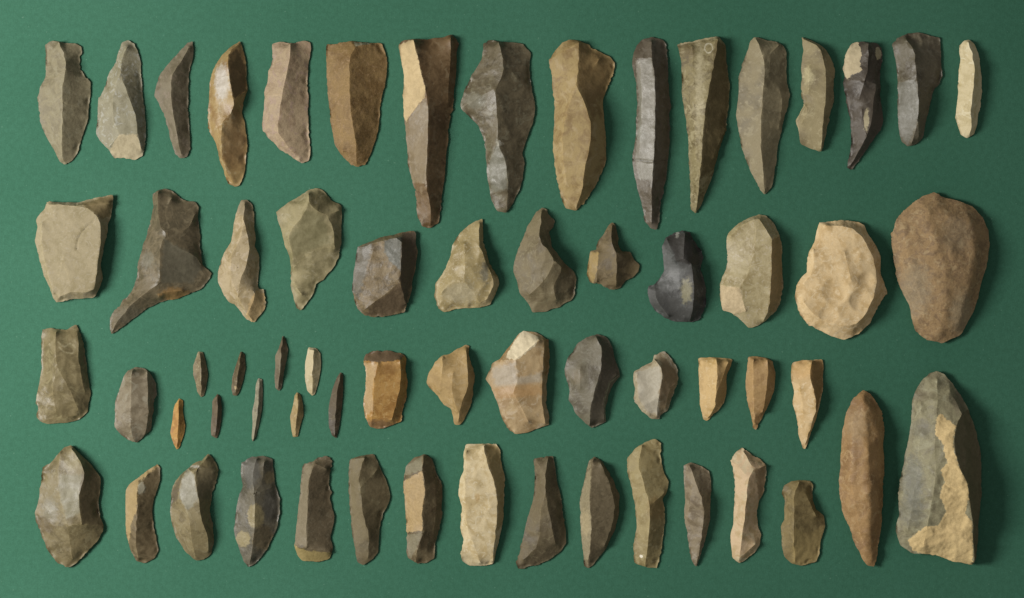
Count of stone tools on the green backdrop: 63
